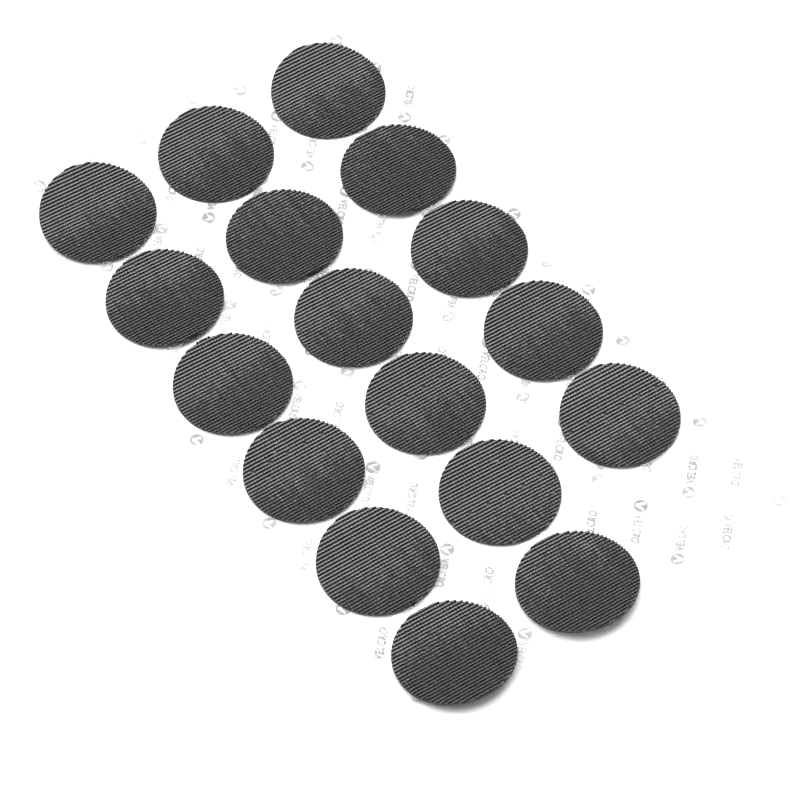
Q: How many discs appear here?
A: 17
